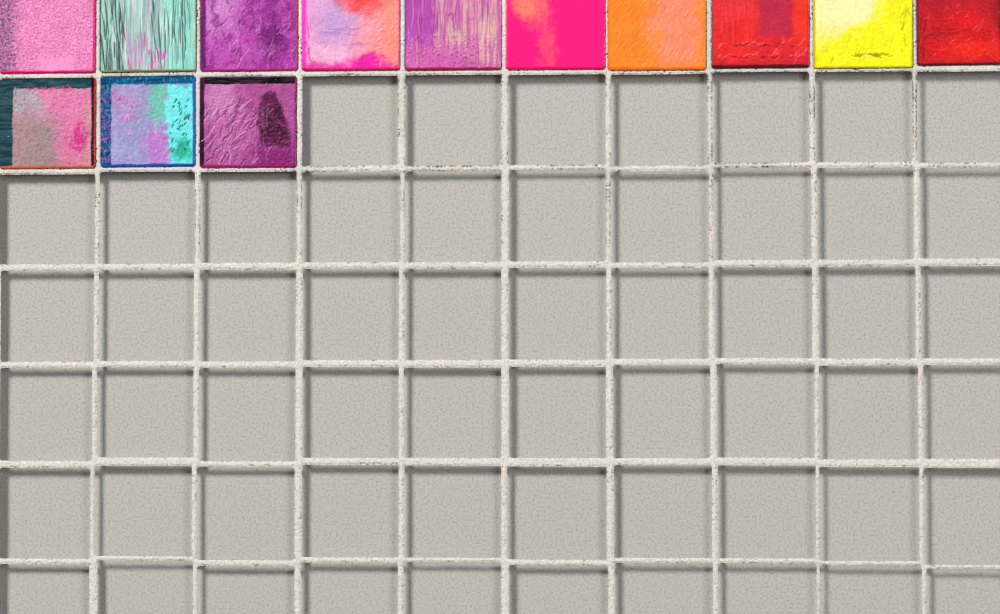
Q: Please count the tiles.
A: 13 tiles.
